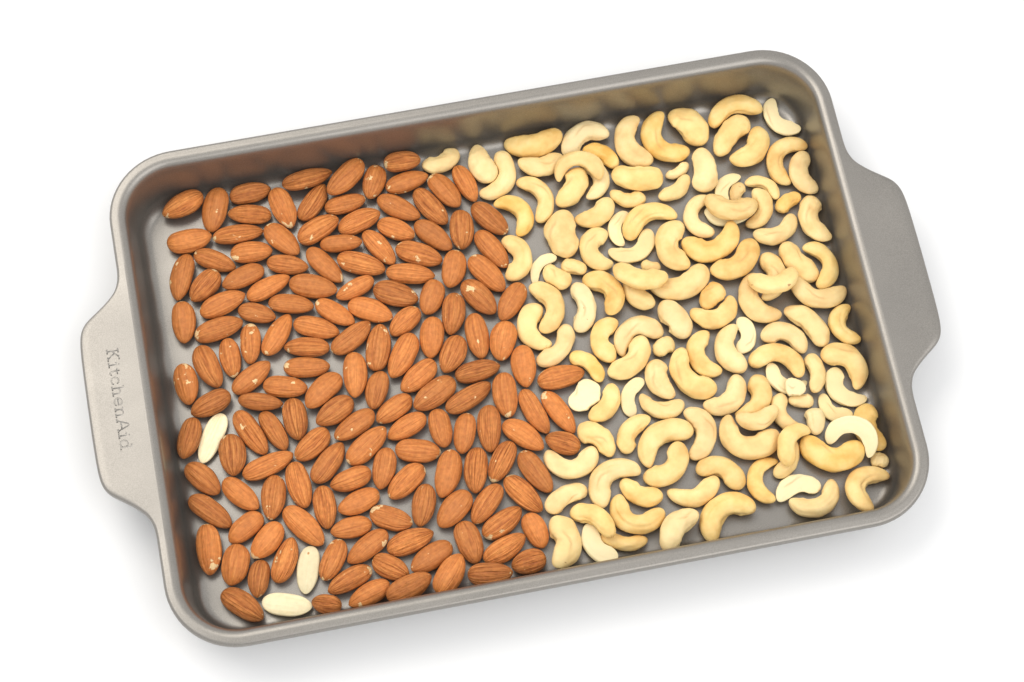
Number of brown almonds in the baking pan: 150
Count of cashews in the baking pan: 126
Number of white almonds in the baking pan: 3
